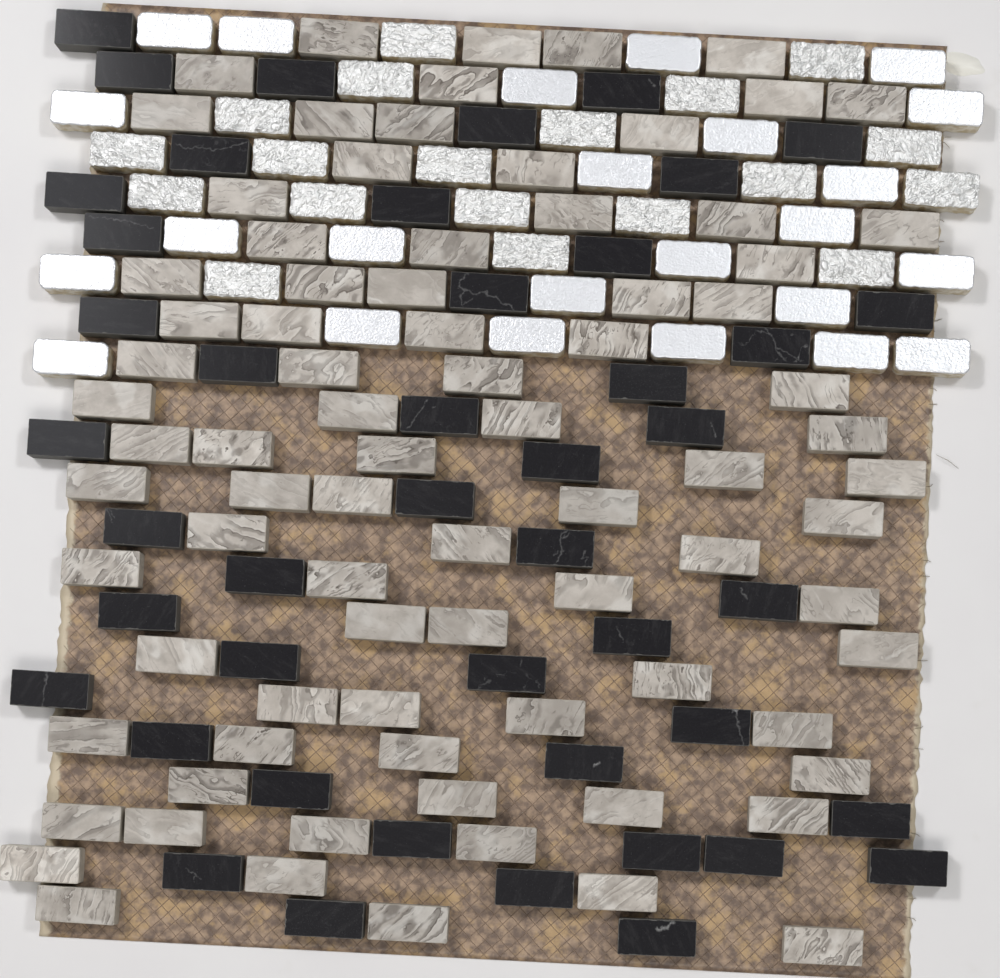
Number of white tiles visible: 43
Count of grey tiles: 82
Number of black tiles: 45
